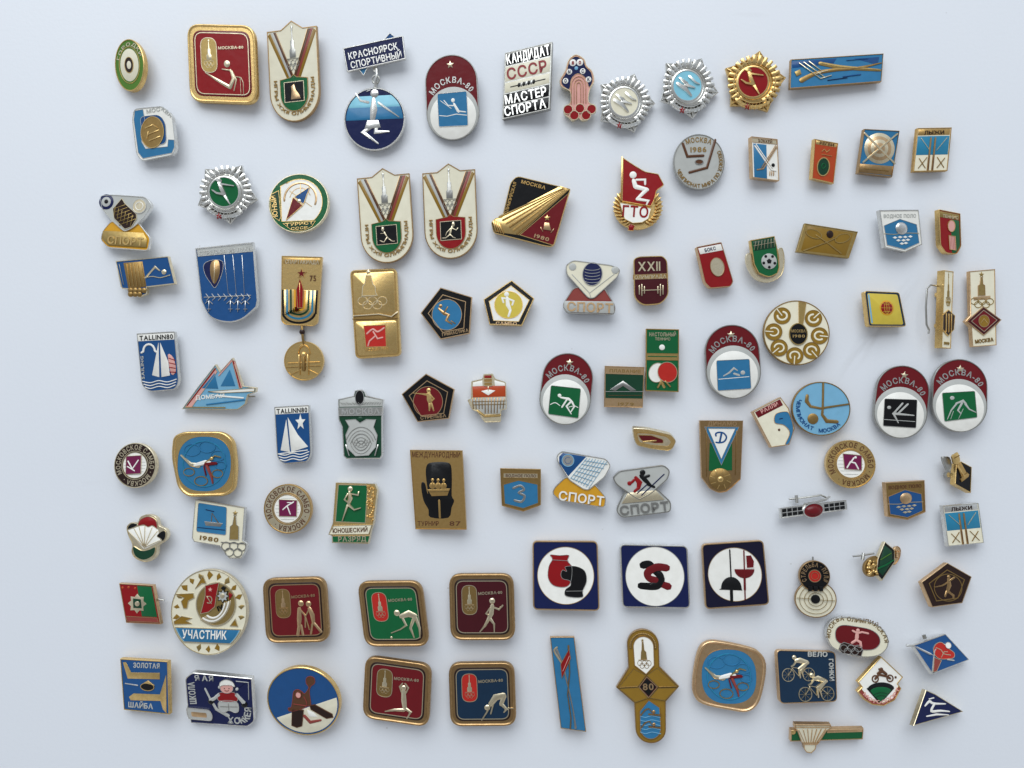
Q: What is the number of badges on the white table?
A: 97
